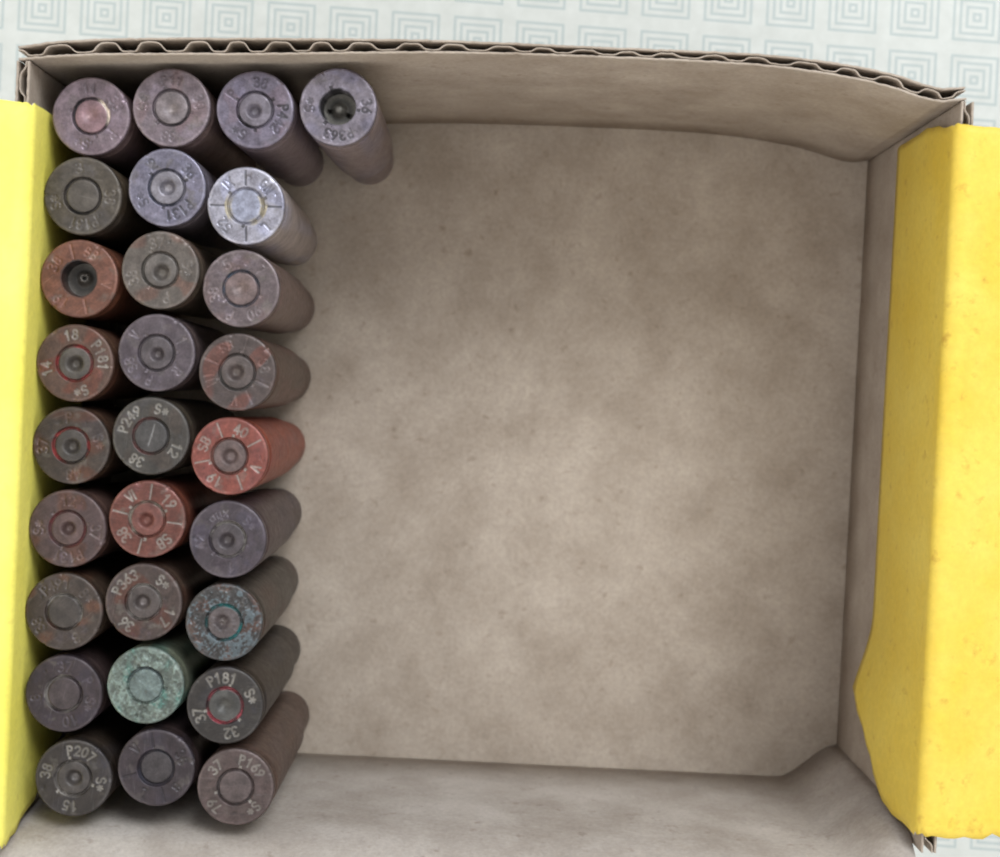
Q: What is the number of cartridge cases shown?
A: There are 28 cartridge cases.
